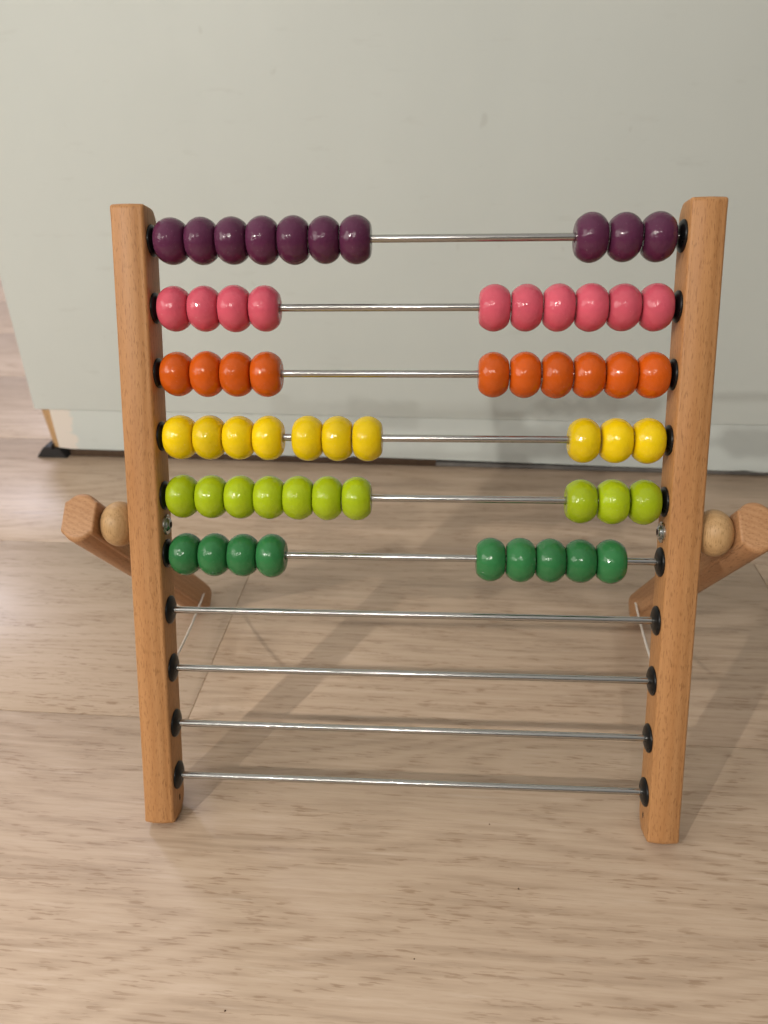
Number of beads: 59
